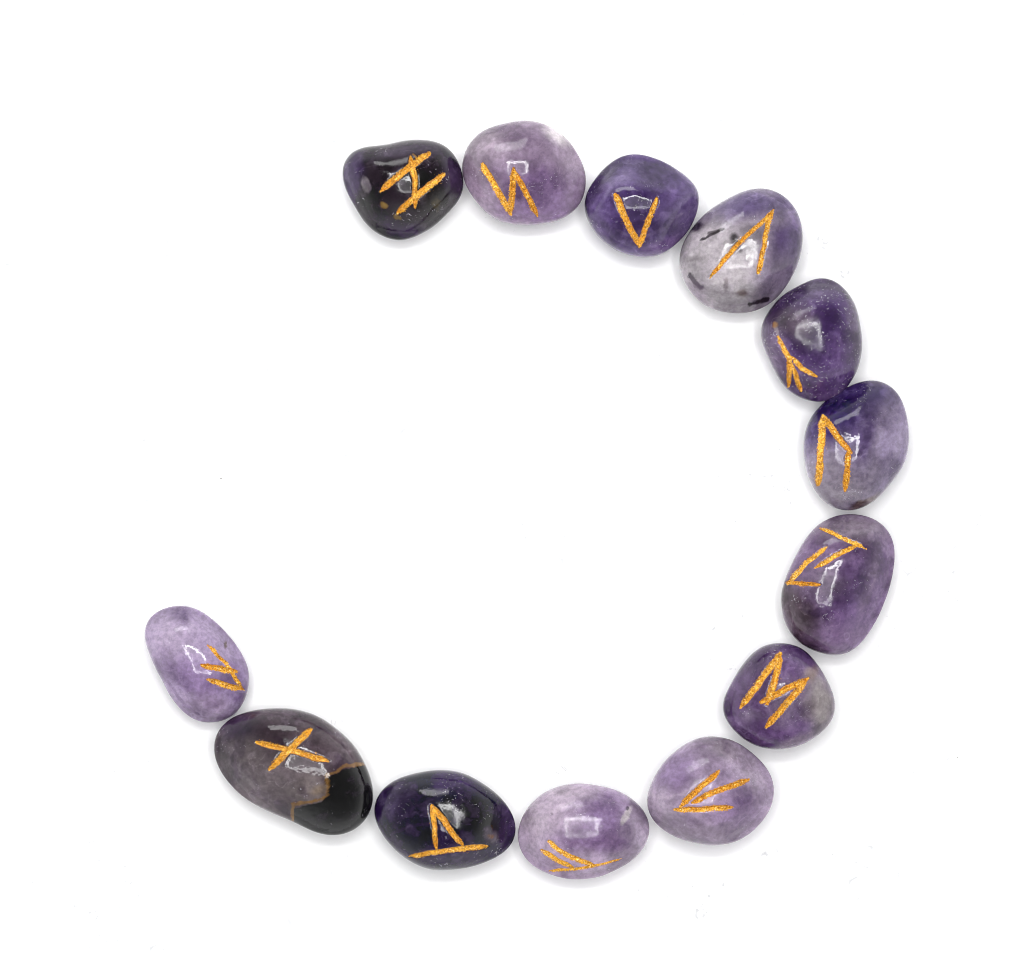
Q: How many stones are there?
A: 13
